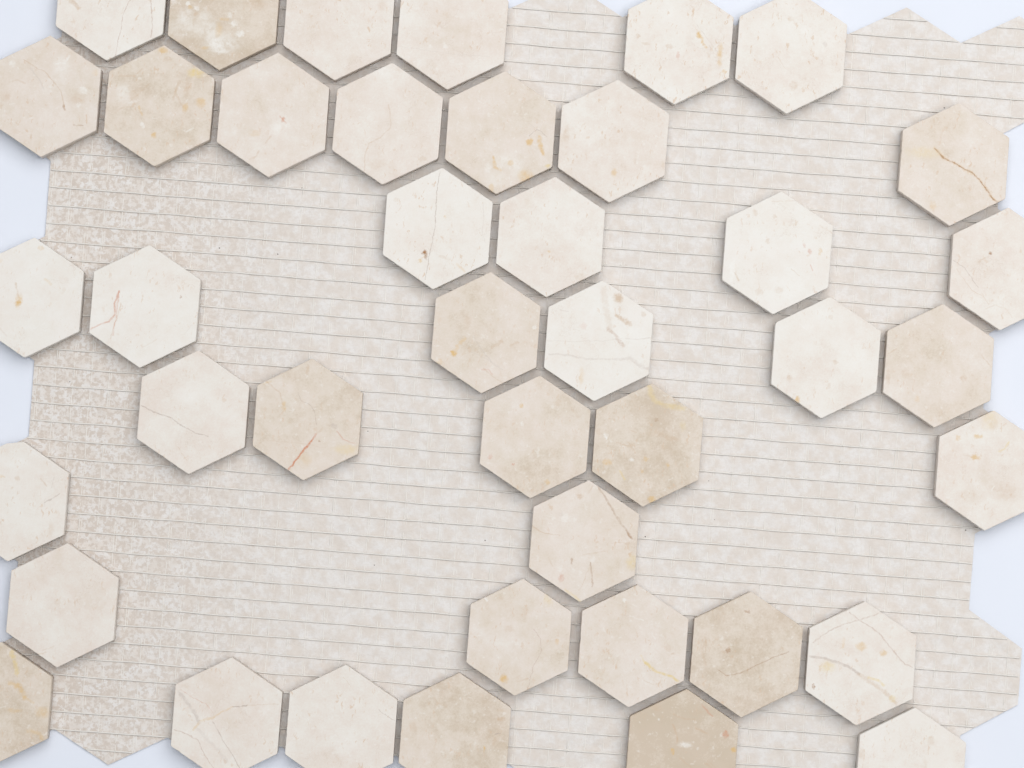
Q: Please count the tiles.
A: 41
